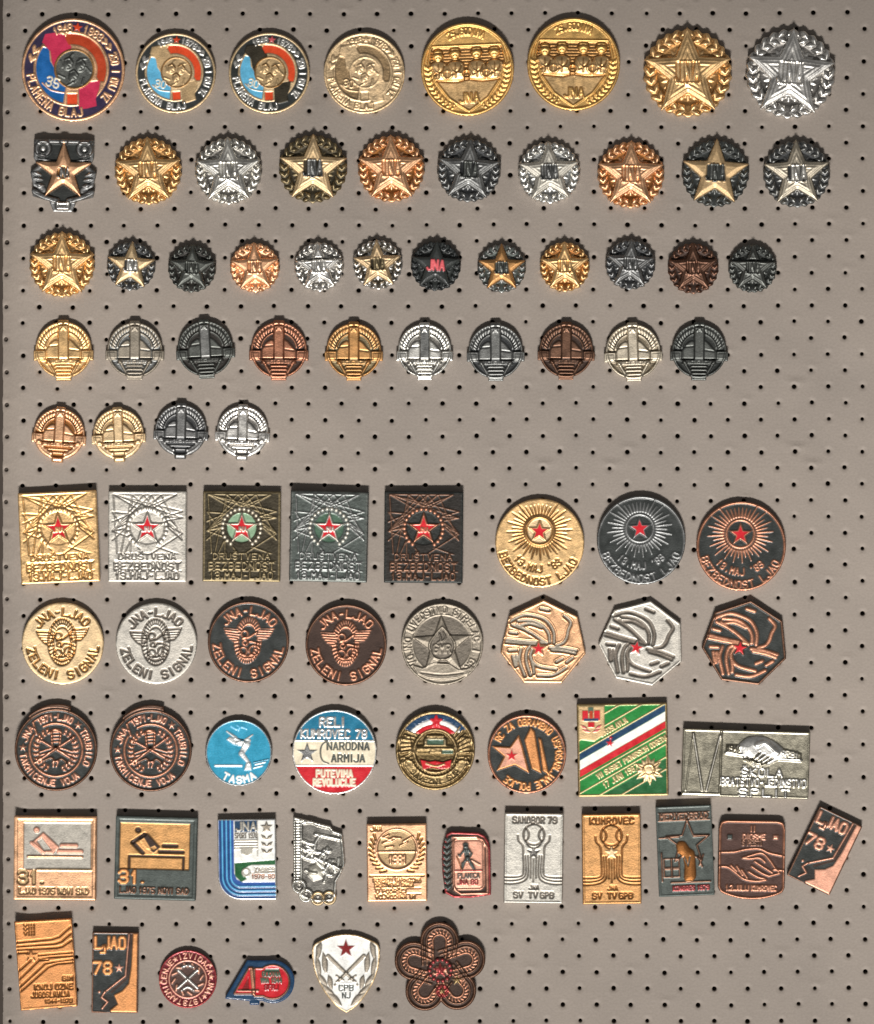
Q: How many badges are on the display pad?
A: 85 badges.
